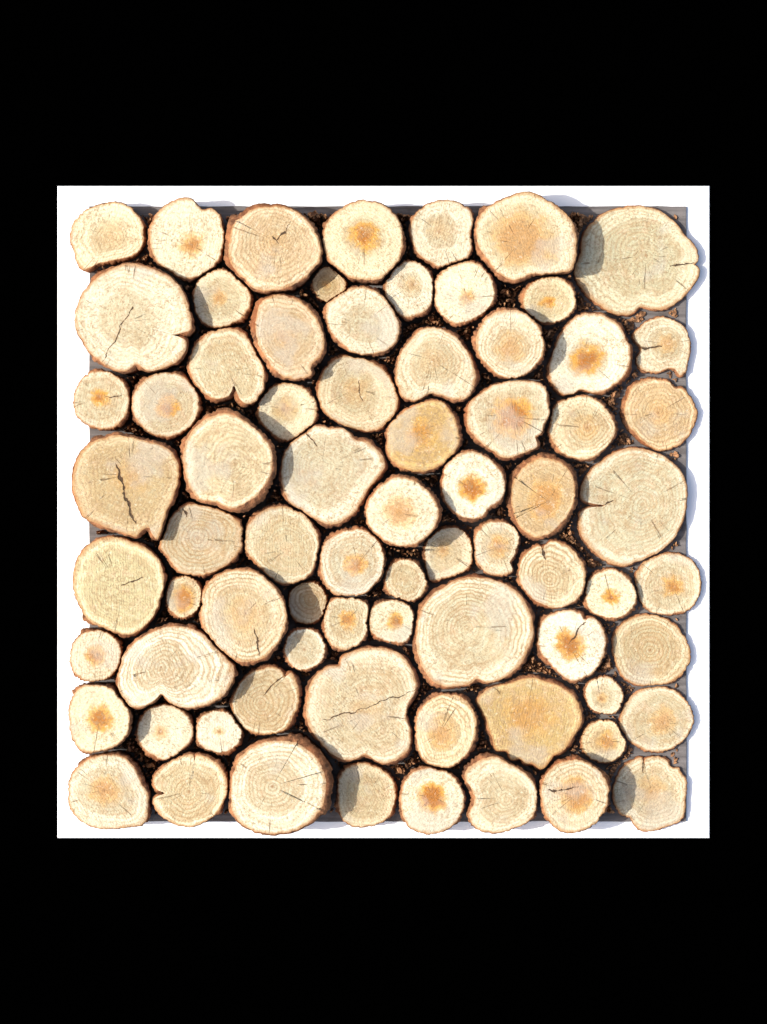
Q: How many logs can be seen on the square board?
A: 74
